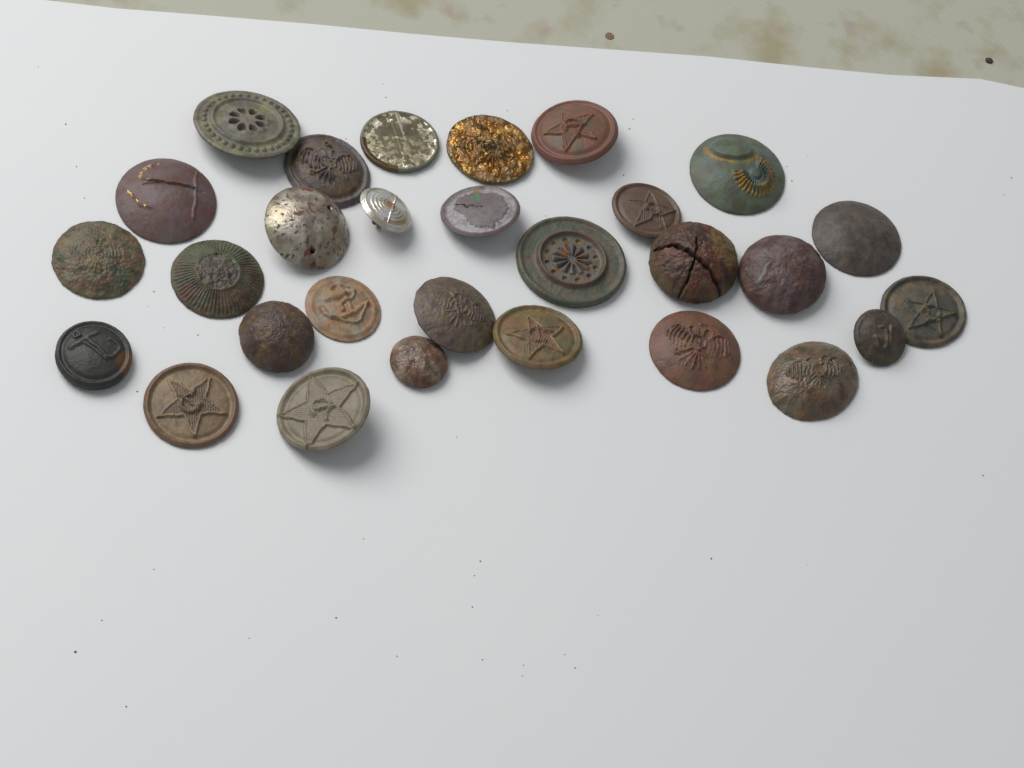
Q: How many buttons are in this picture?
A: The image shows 29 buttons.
